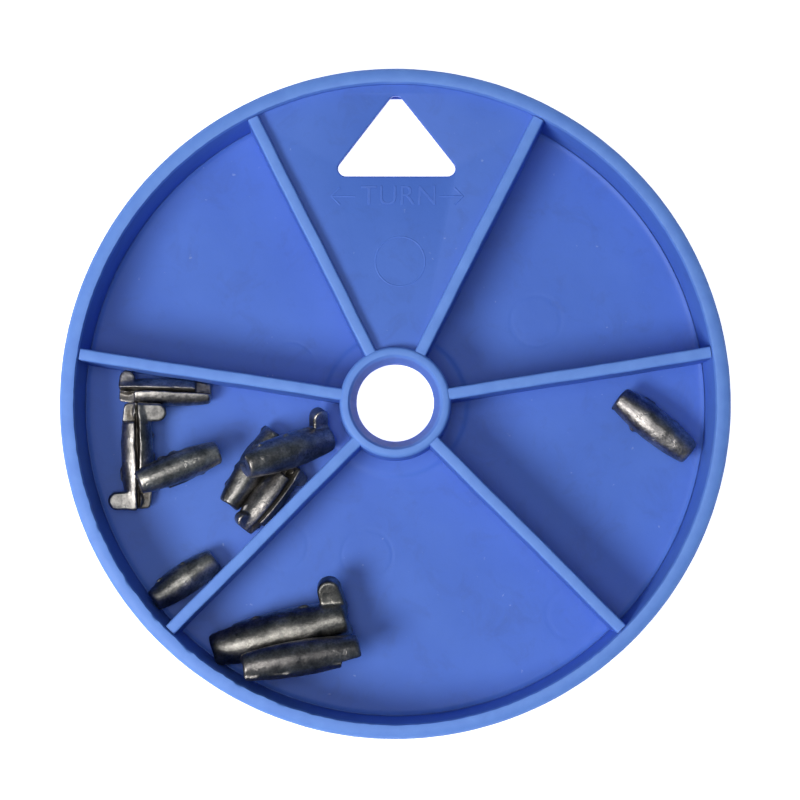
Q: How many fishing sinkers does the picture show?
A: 10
